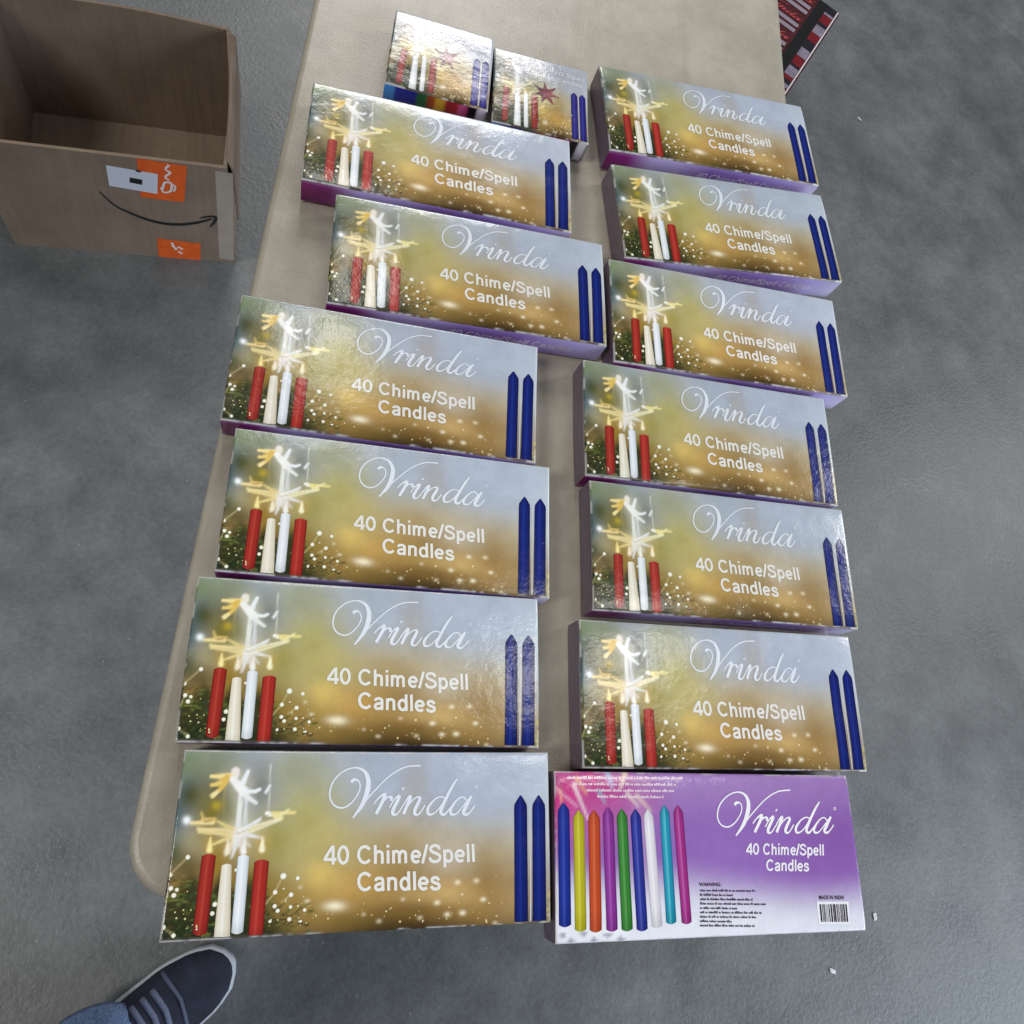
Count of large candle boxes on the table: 13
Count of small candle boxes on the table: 2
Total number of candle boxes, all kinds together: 15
